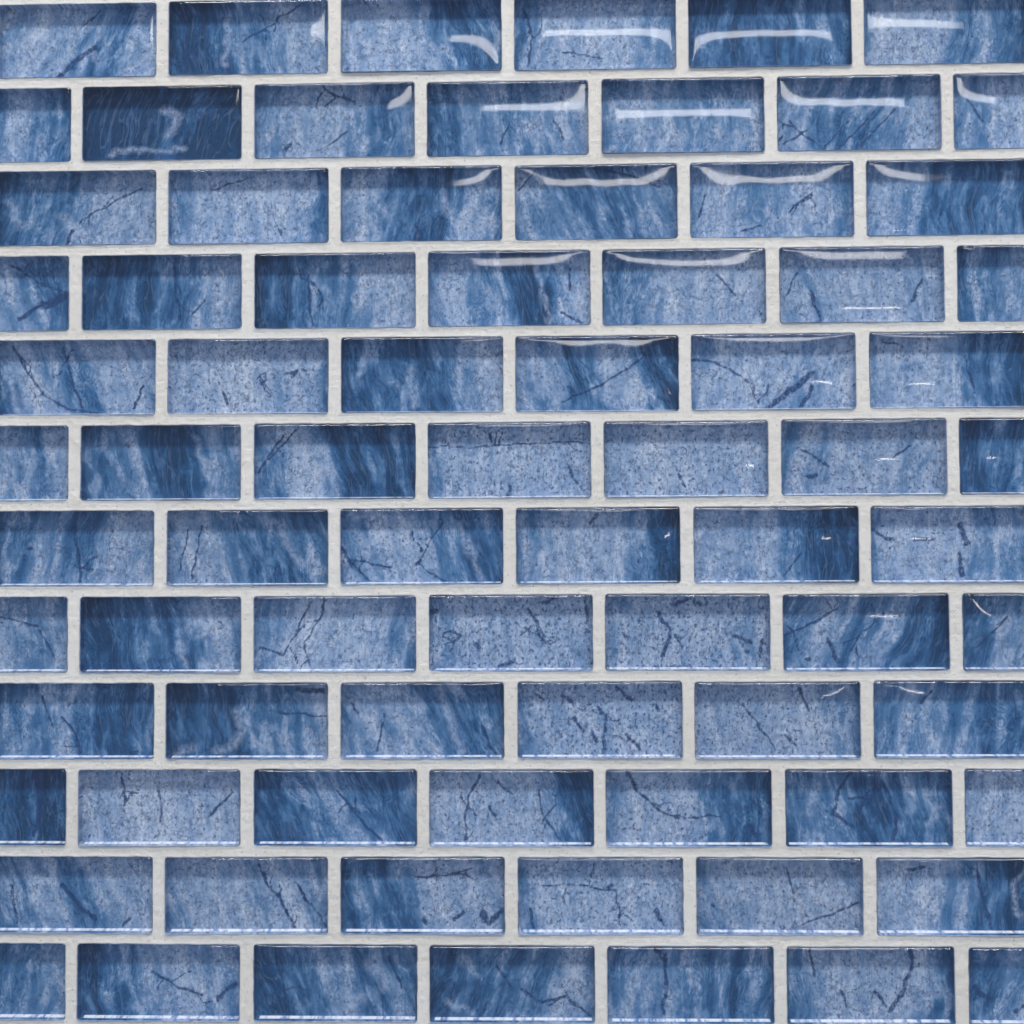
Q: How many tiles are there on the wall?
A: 78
